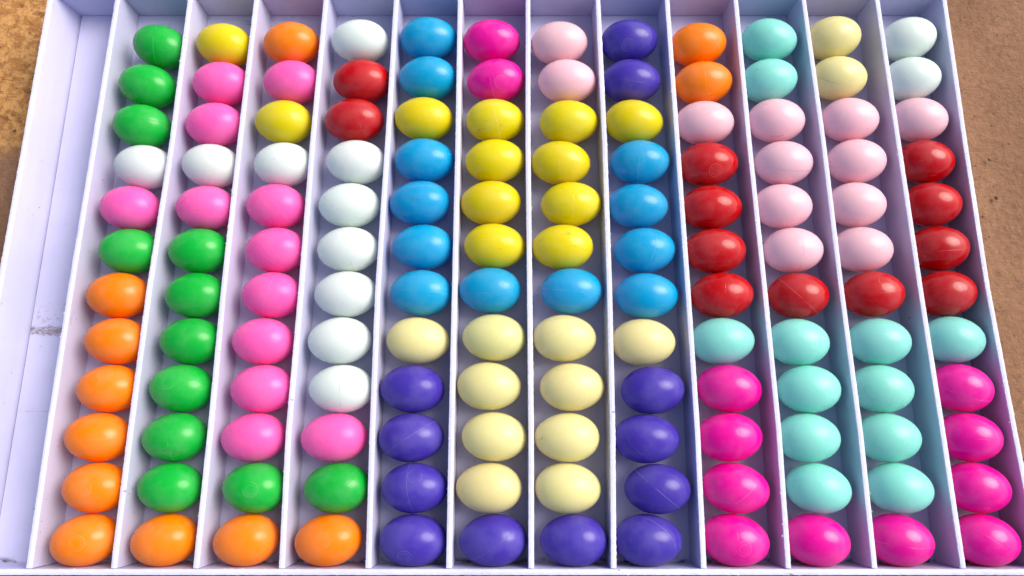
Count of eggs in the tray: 144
